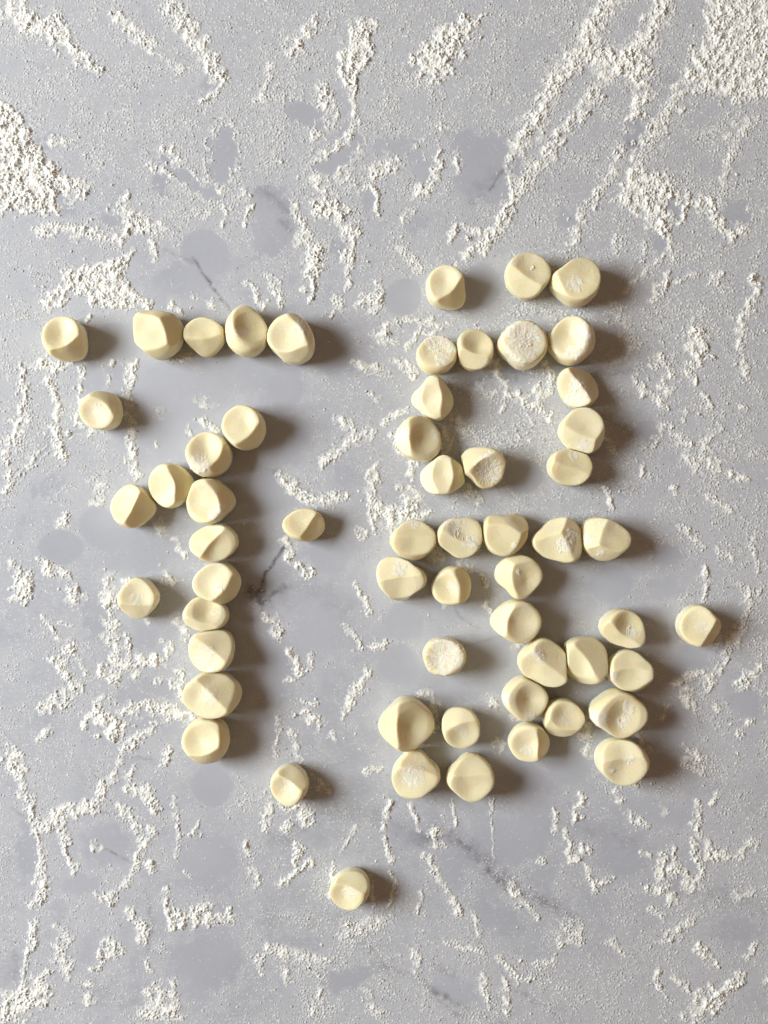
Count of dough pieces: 59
